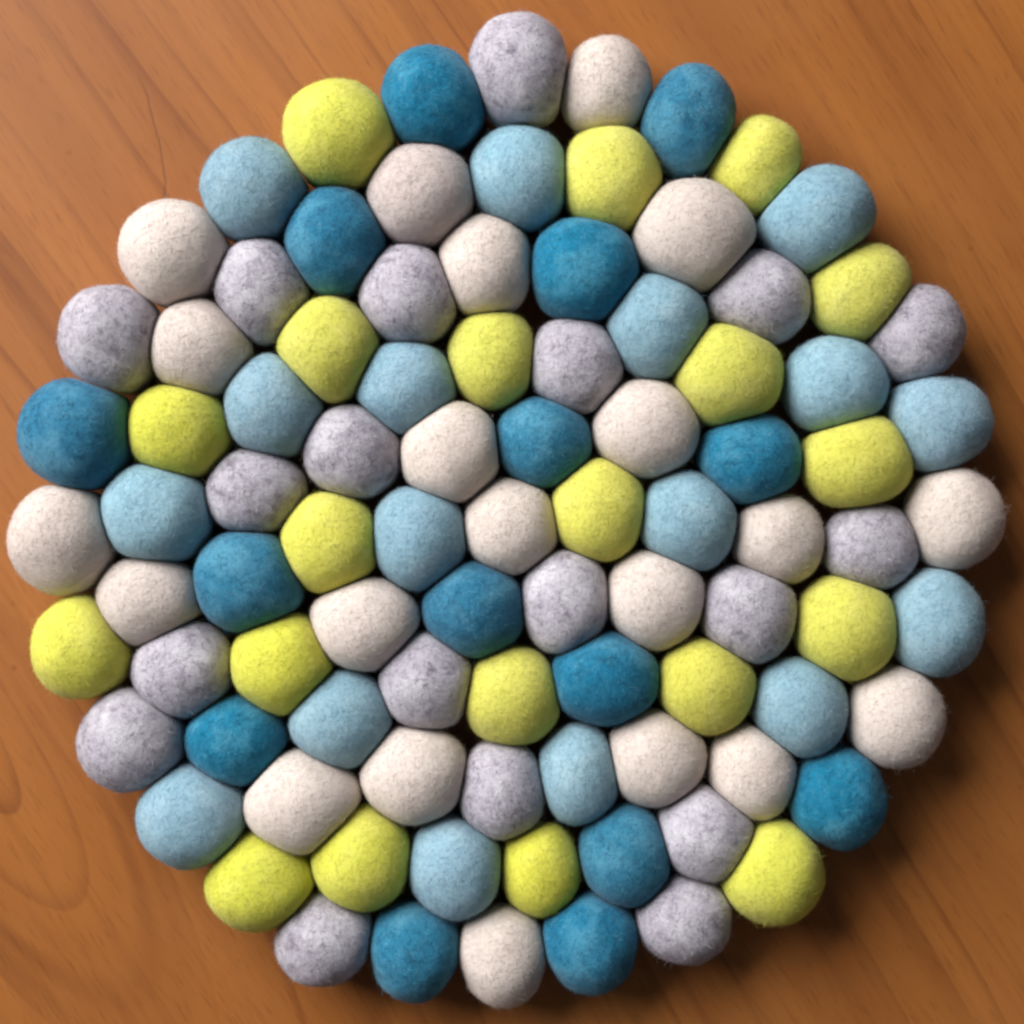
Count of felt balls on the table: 92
